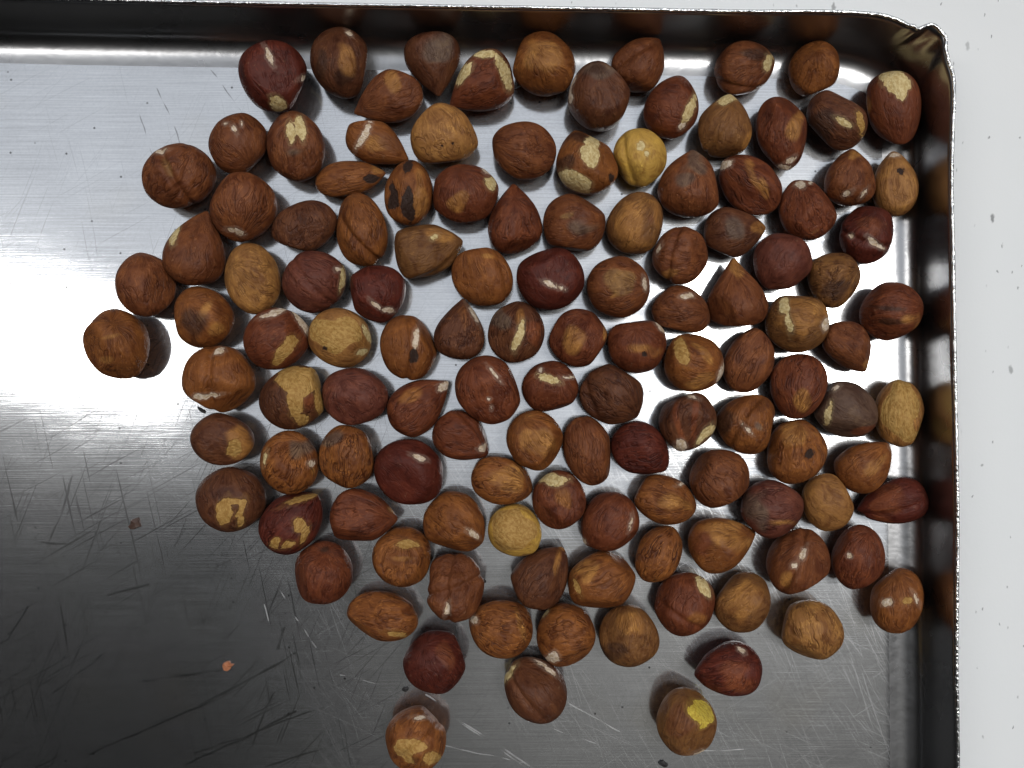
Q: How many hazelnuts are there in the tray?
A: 124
